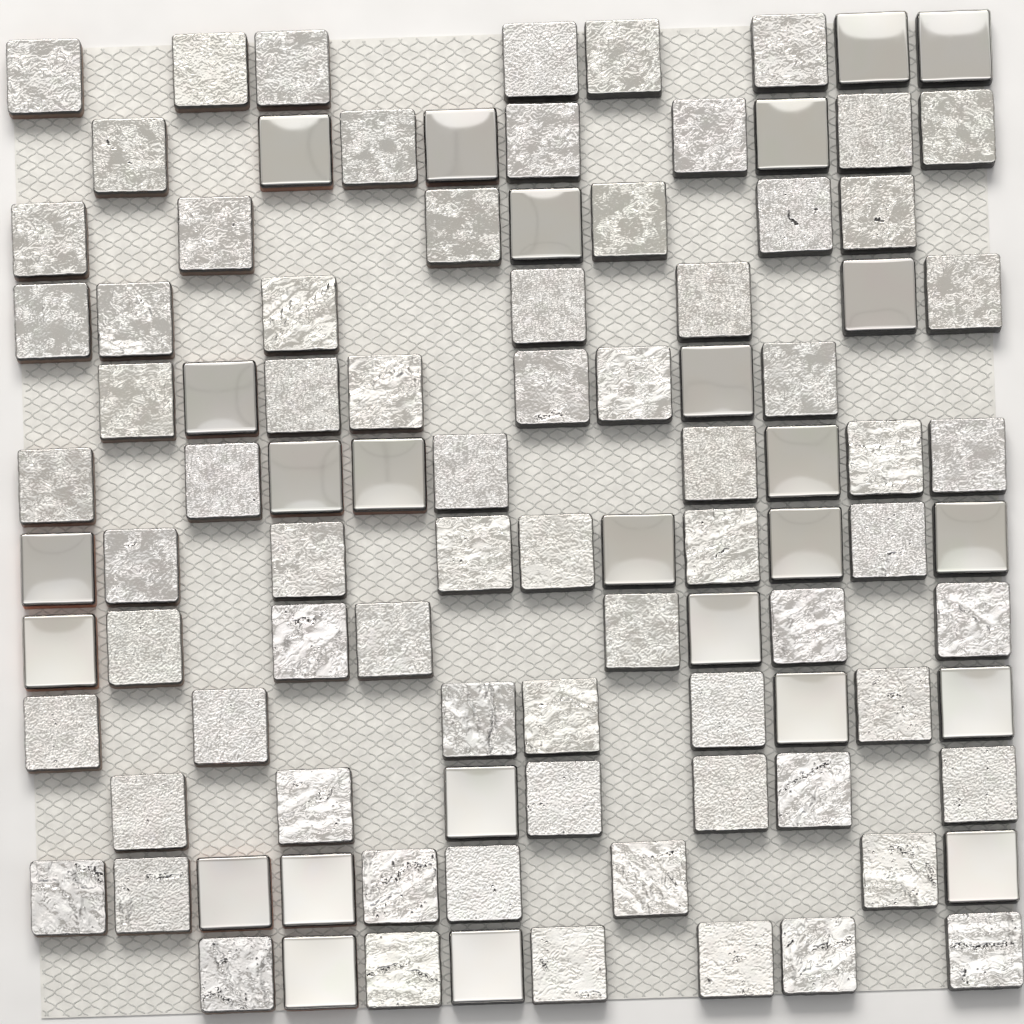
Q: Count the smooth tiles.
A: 26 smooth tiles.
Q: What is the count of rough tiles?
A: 72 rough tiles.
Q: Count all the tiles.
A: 98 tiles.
